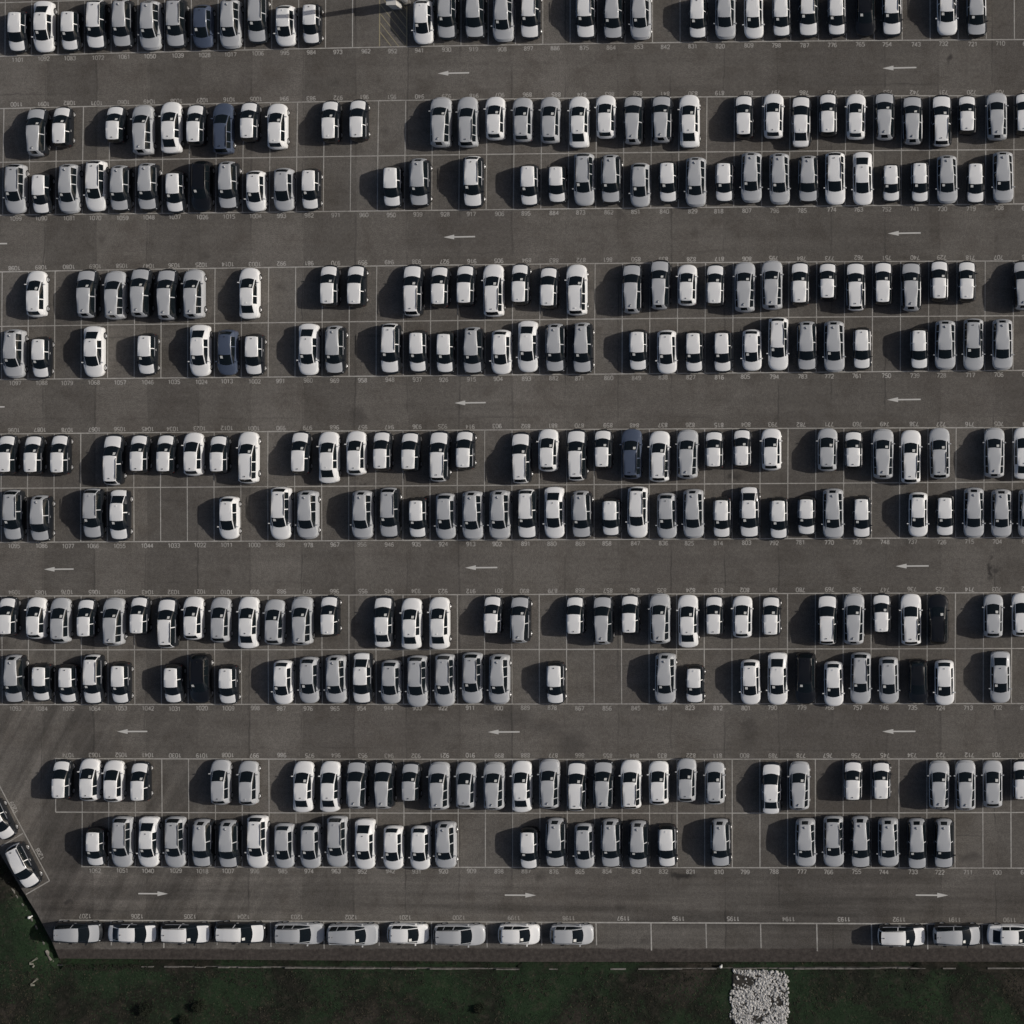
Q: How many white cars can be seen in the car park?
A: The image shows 199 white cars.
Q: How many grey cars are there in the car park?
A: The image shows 144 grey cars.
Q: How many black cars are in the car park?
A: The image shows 6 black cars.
